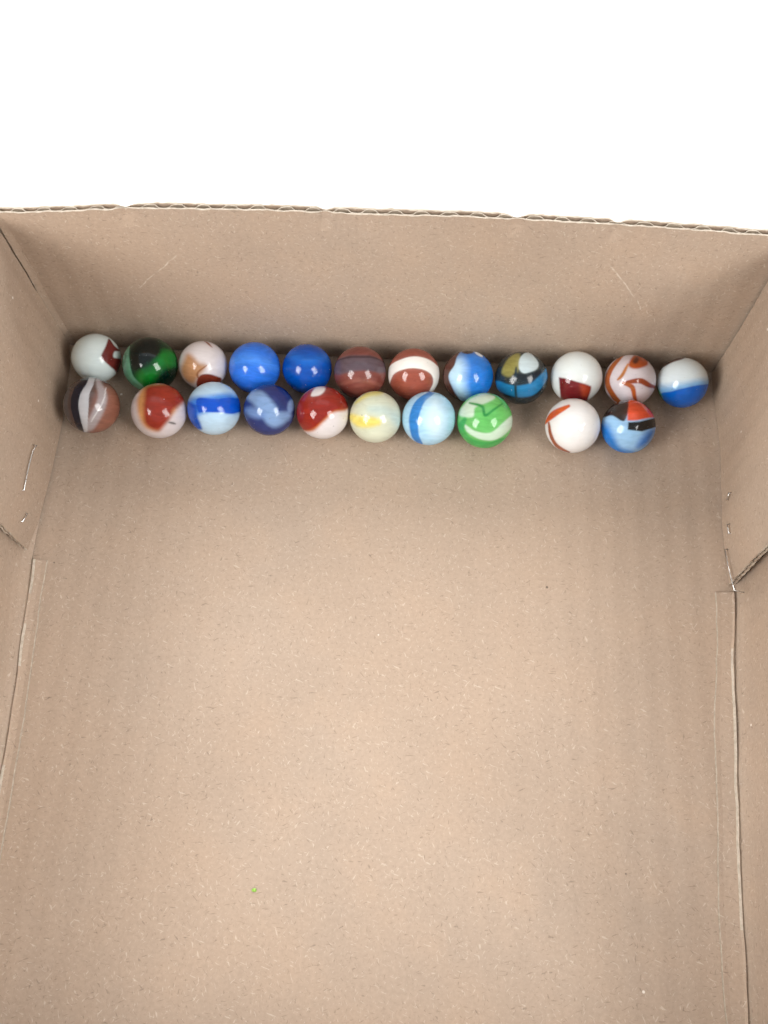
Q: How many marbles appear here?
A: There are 22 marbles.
